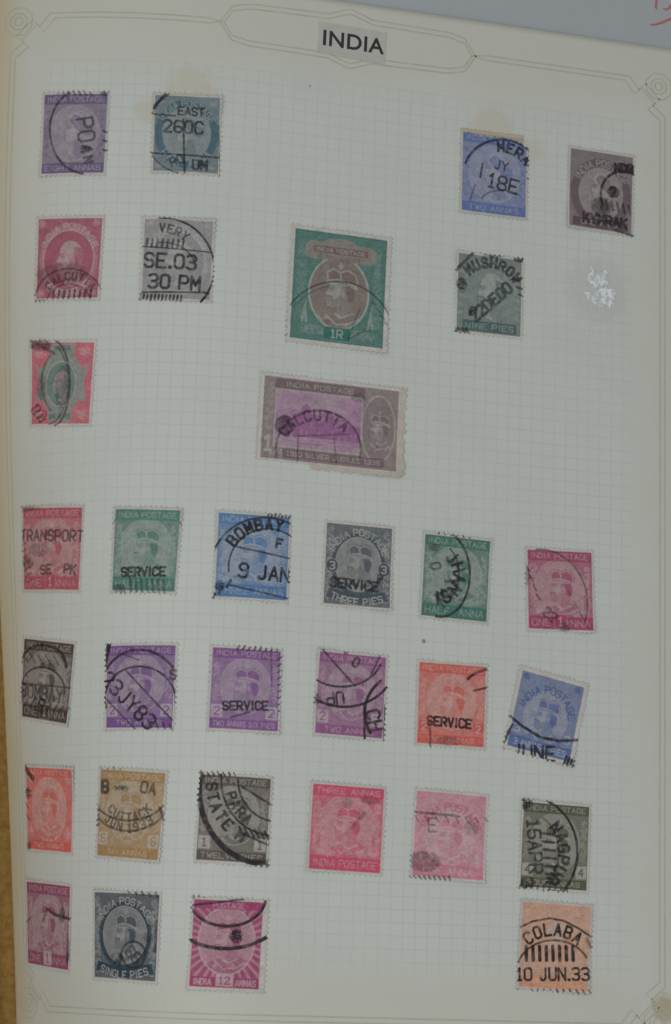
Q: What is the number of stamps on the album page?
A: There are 32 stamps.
